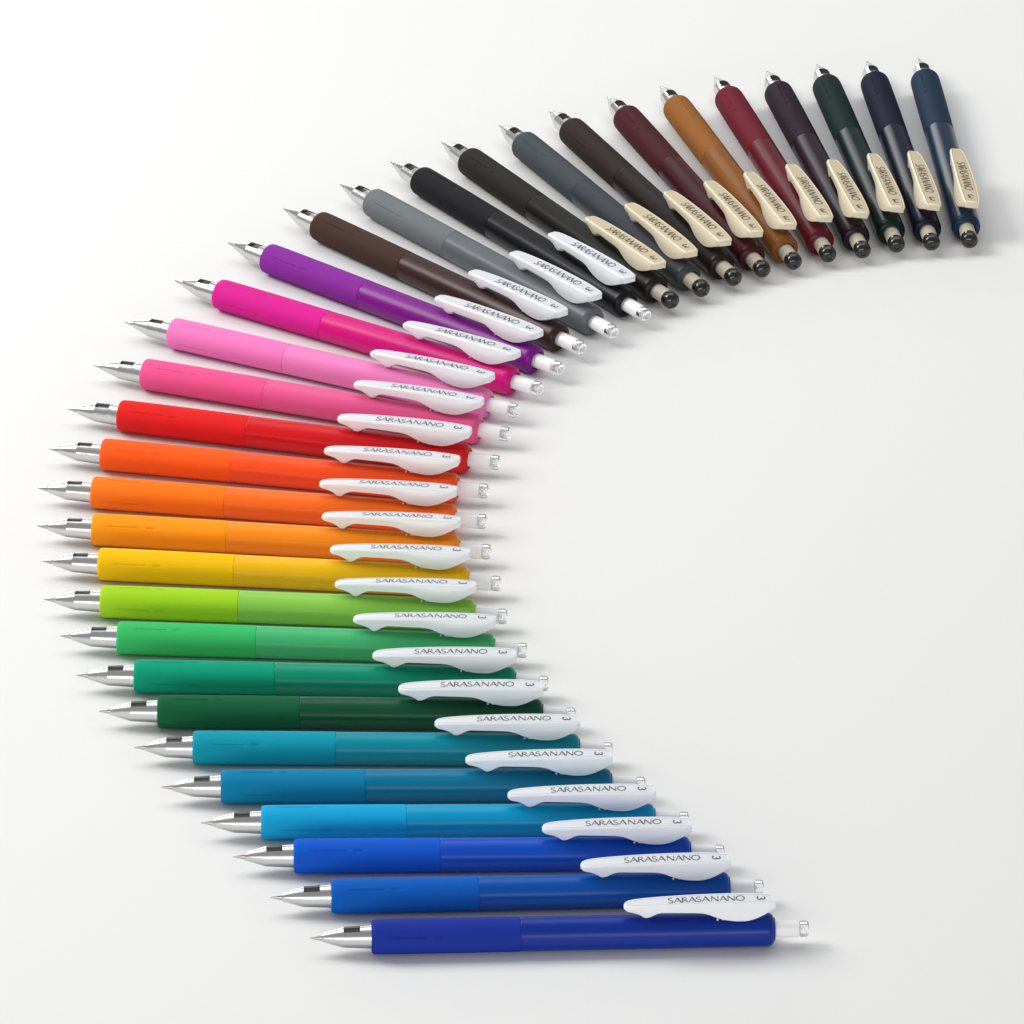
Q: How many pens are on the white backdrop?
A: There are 32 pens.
